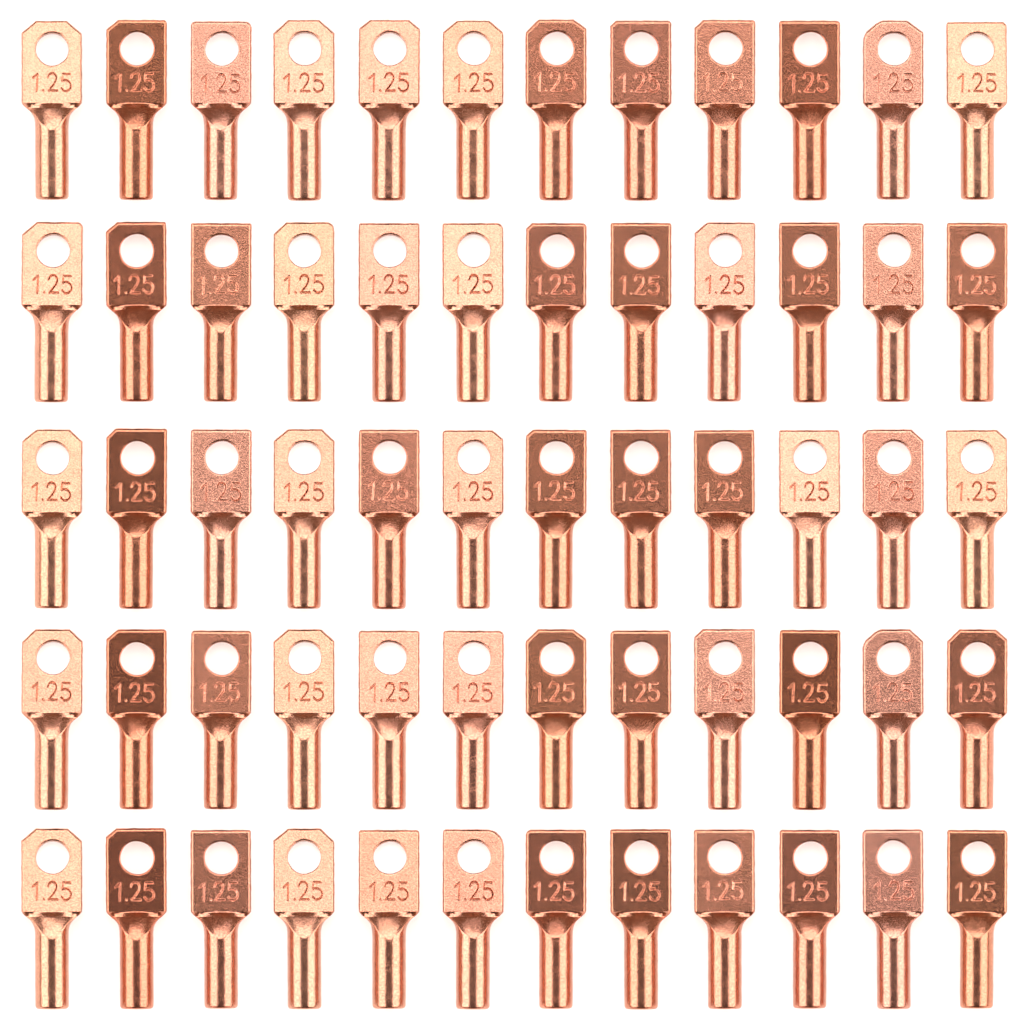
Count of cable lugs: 60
